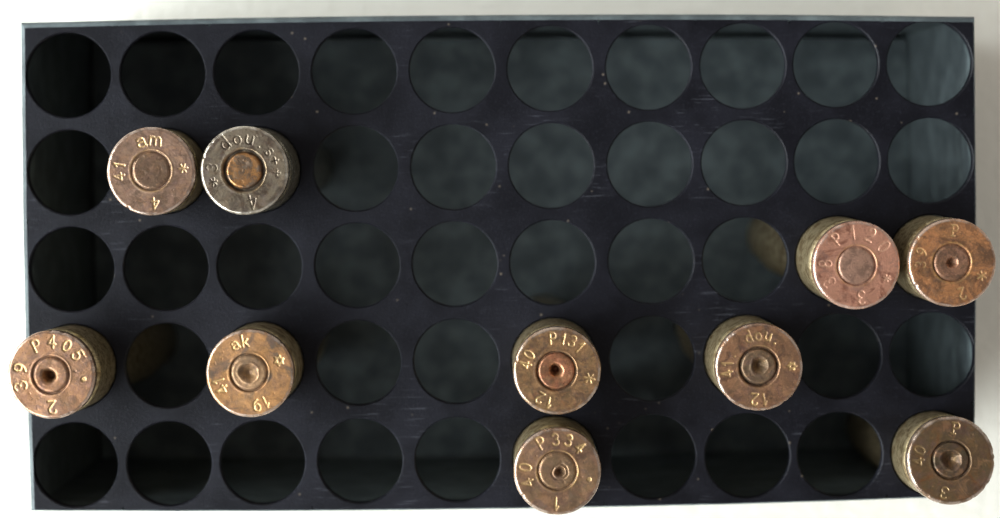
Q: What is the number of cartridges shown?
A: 10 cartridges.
